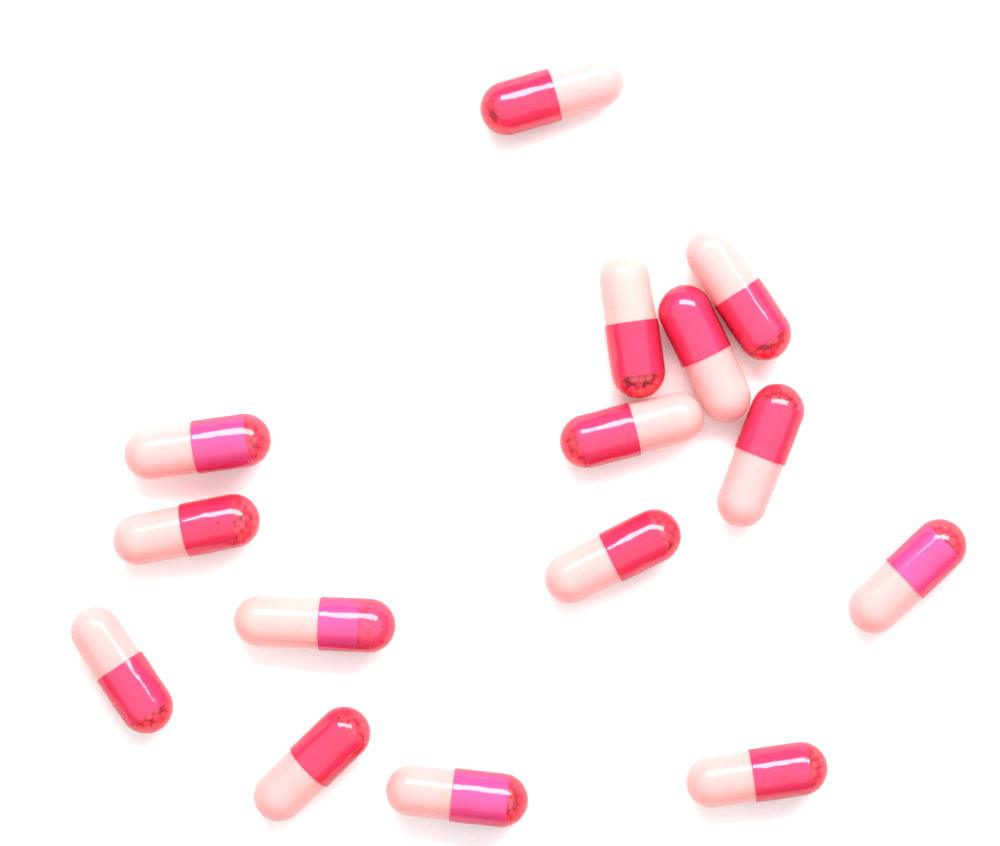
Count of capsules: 15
